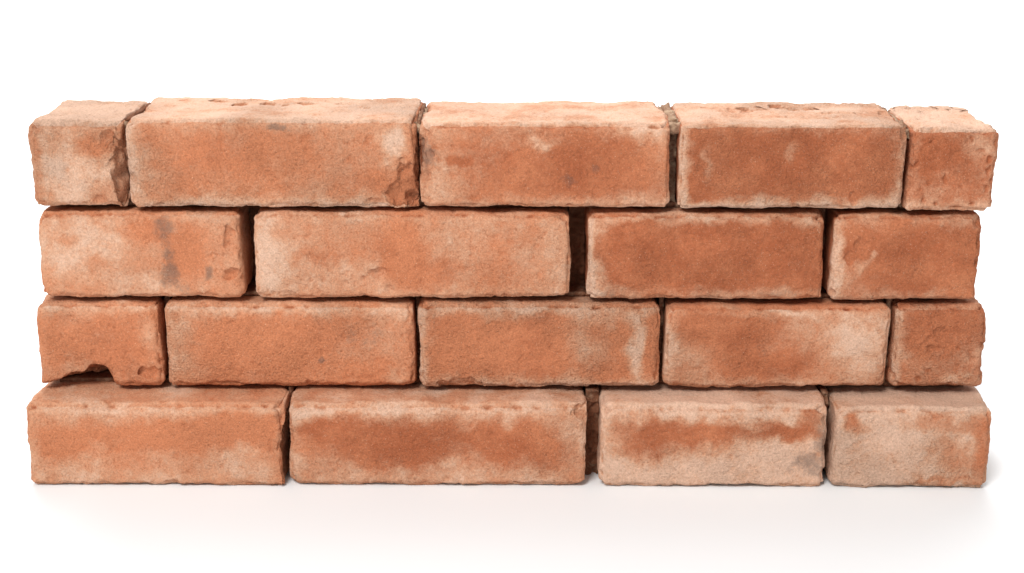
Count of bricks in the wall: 18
